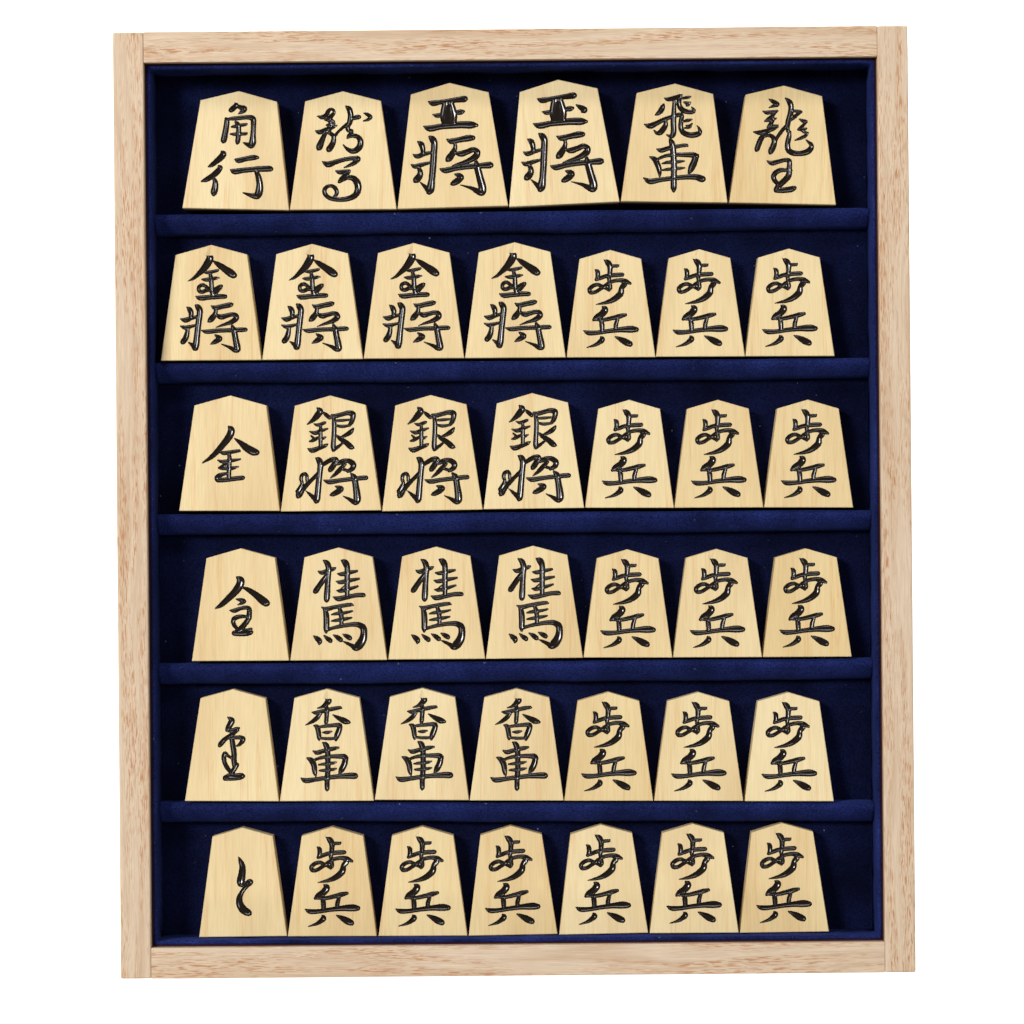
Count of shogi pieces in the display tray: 41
